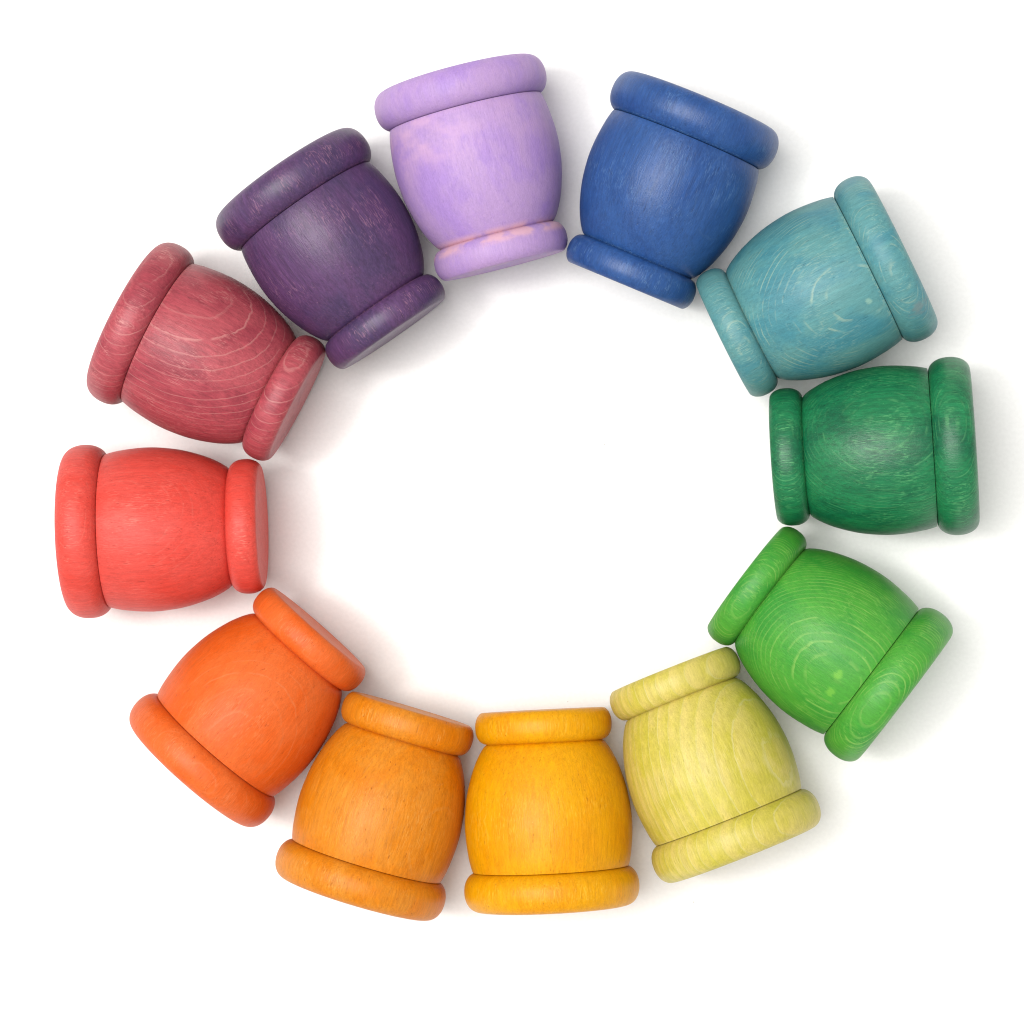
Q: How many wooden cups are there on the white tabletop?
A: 12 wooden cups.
